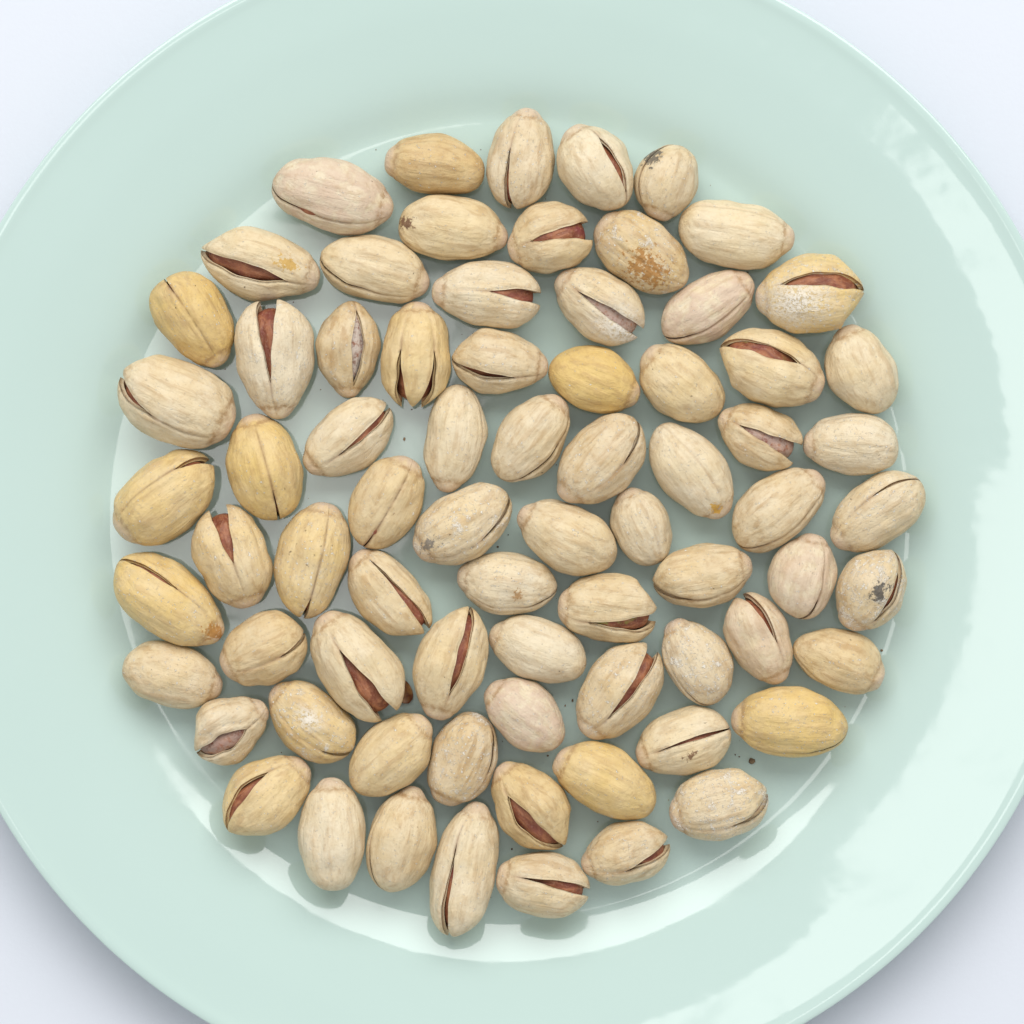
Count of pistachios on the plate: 74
